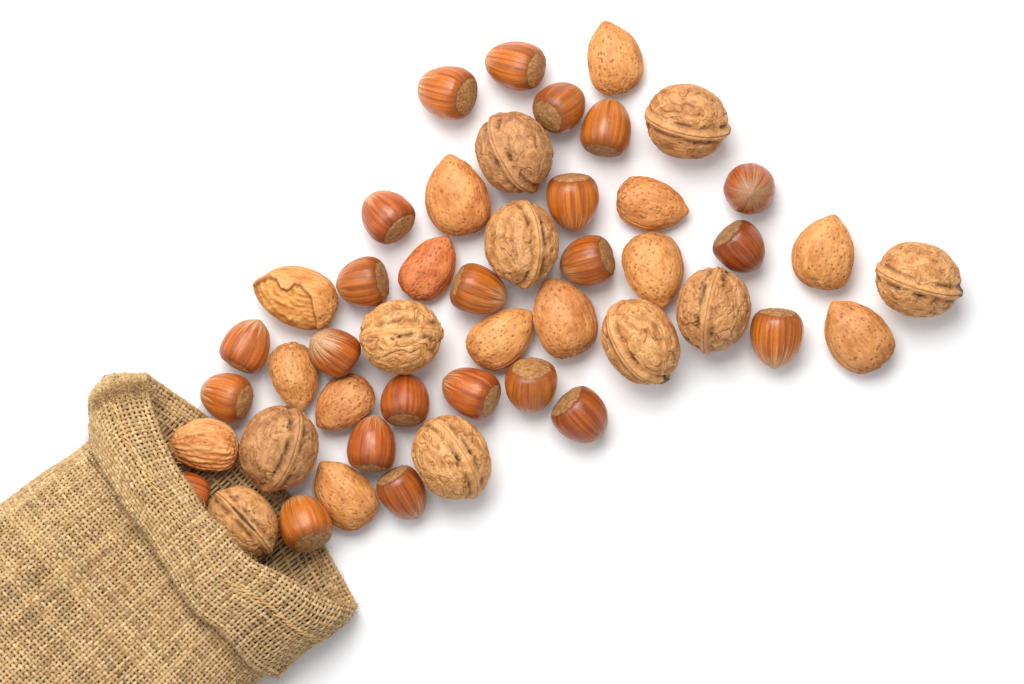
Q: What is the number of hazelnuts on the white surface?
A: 23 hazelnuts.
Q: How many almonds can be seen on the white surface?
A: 14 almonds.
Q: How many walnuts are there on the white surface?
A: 10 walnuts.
